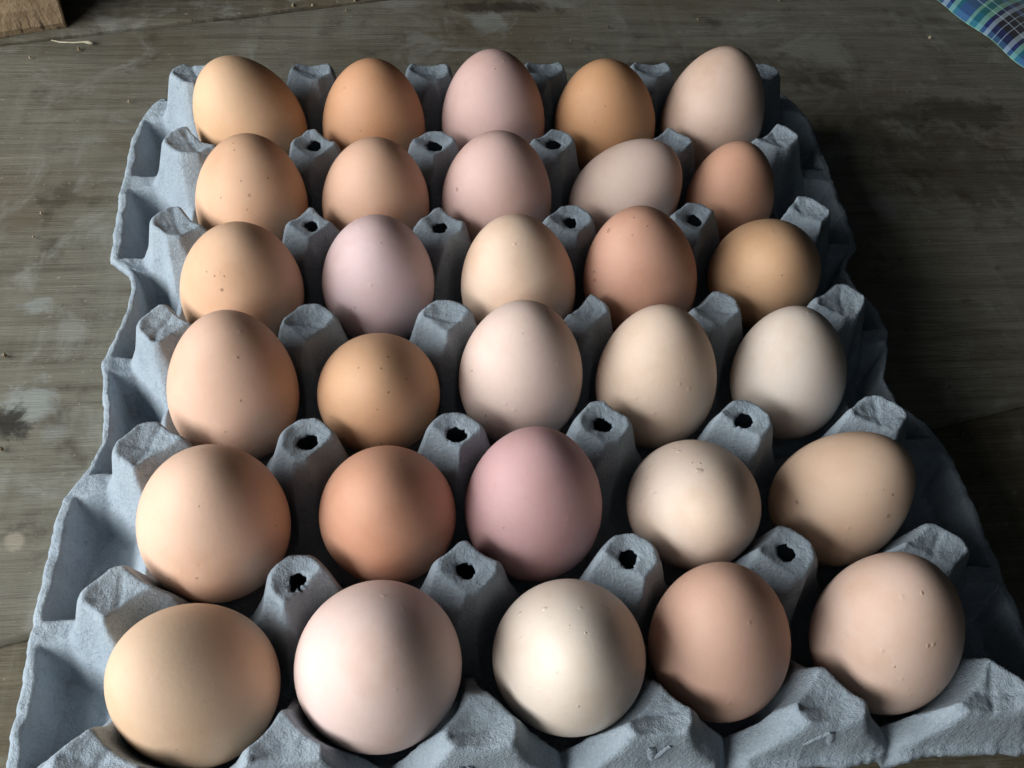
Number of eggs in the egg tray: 30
